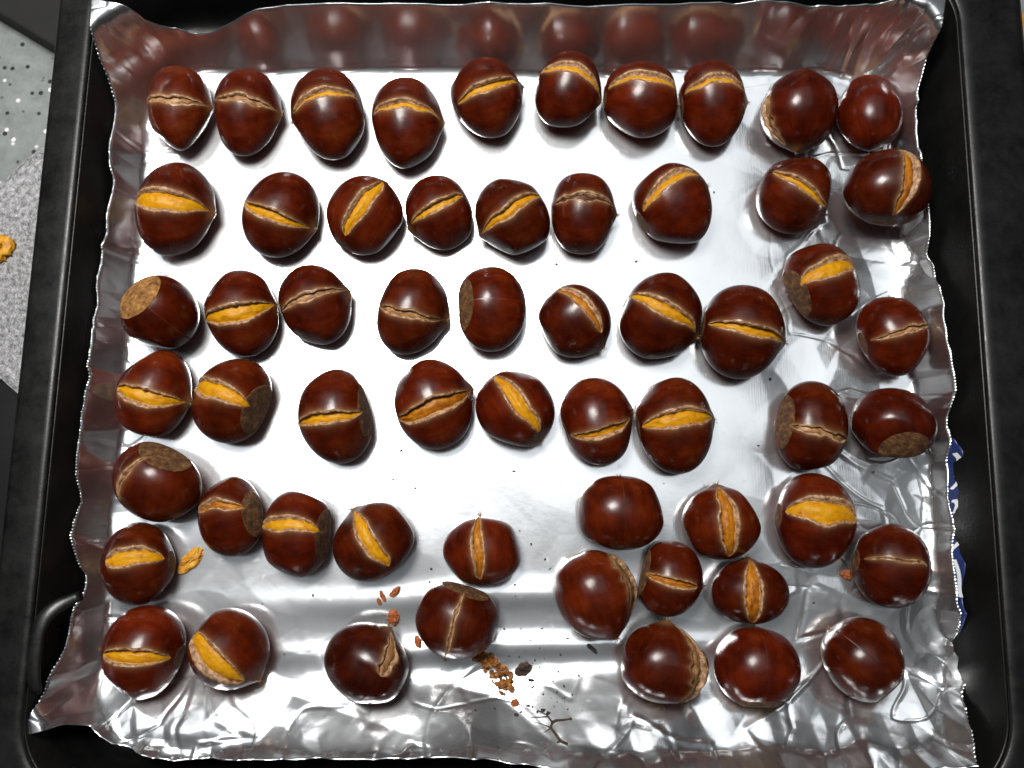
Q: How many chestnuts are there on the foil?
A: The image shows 58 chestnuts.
